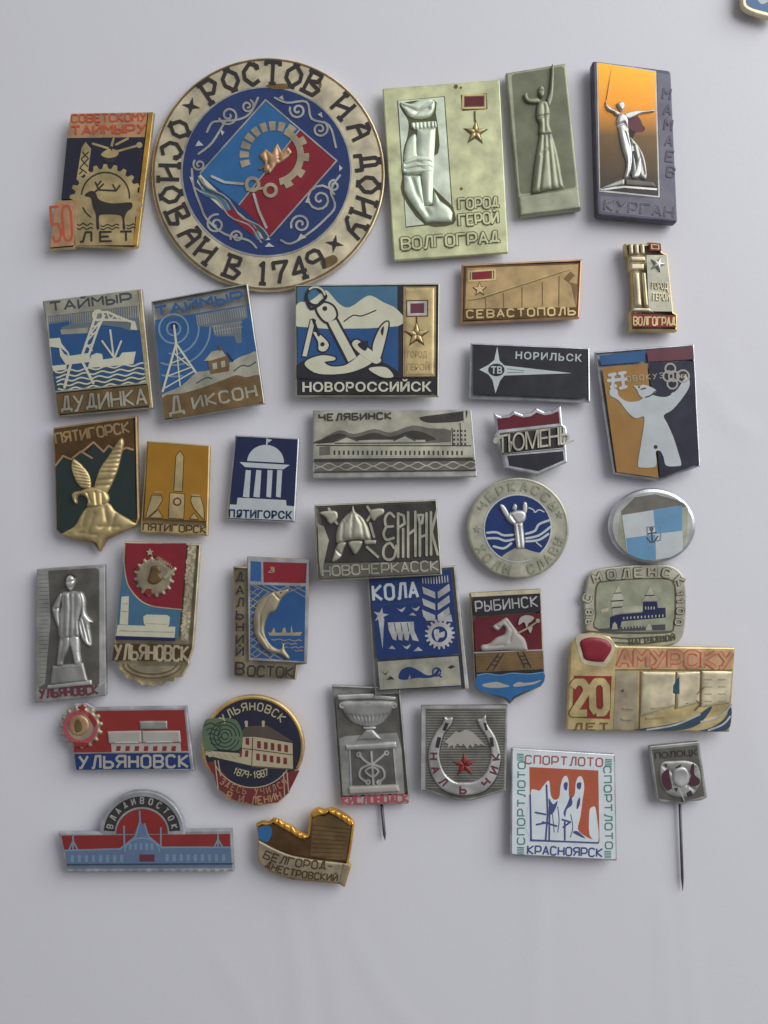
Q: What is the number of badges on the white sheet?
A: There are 36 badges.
